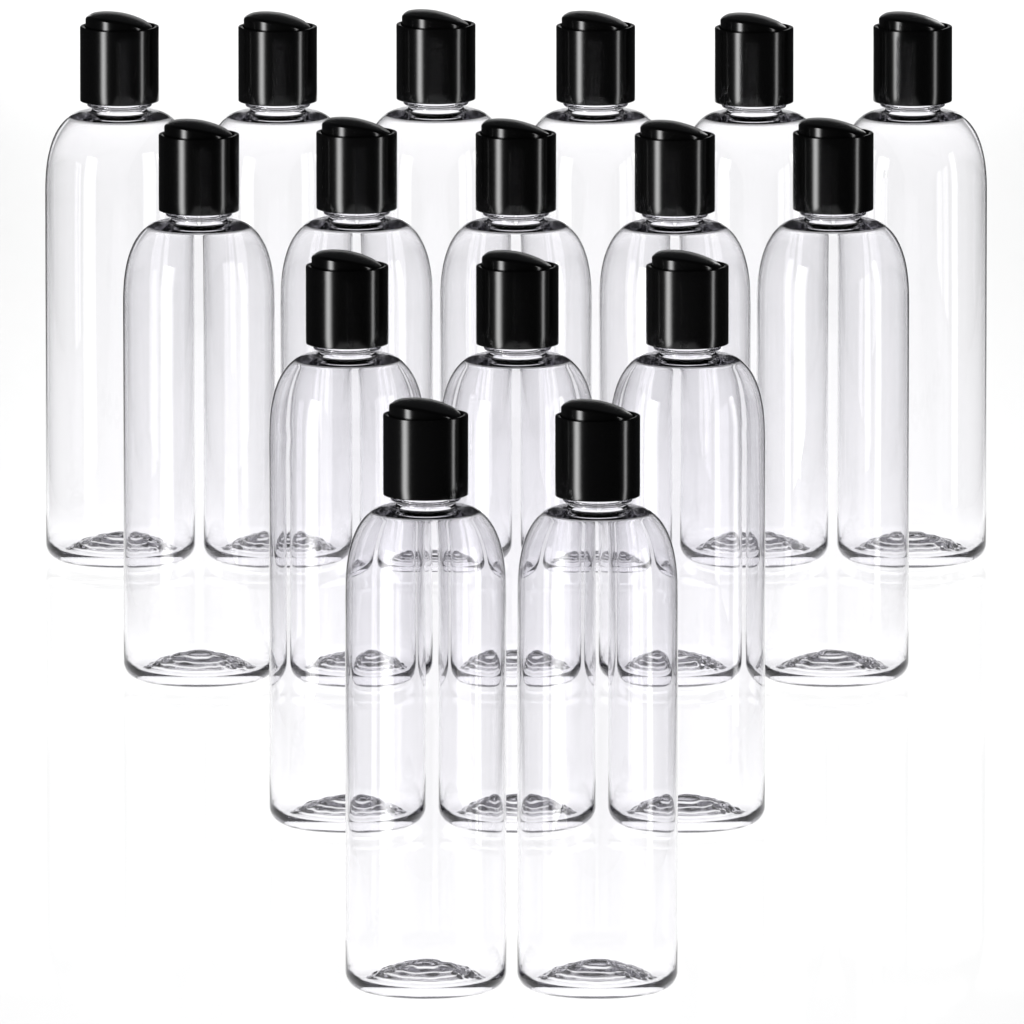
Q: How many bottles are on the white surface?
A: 16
